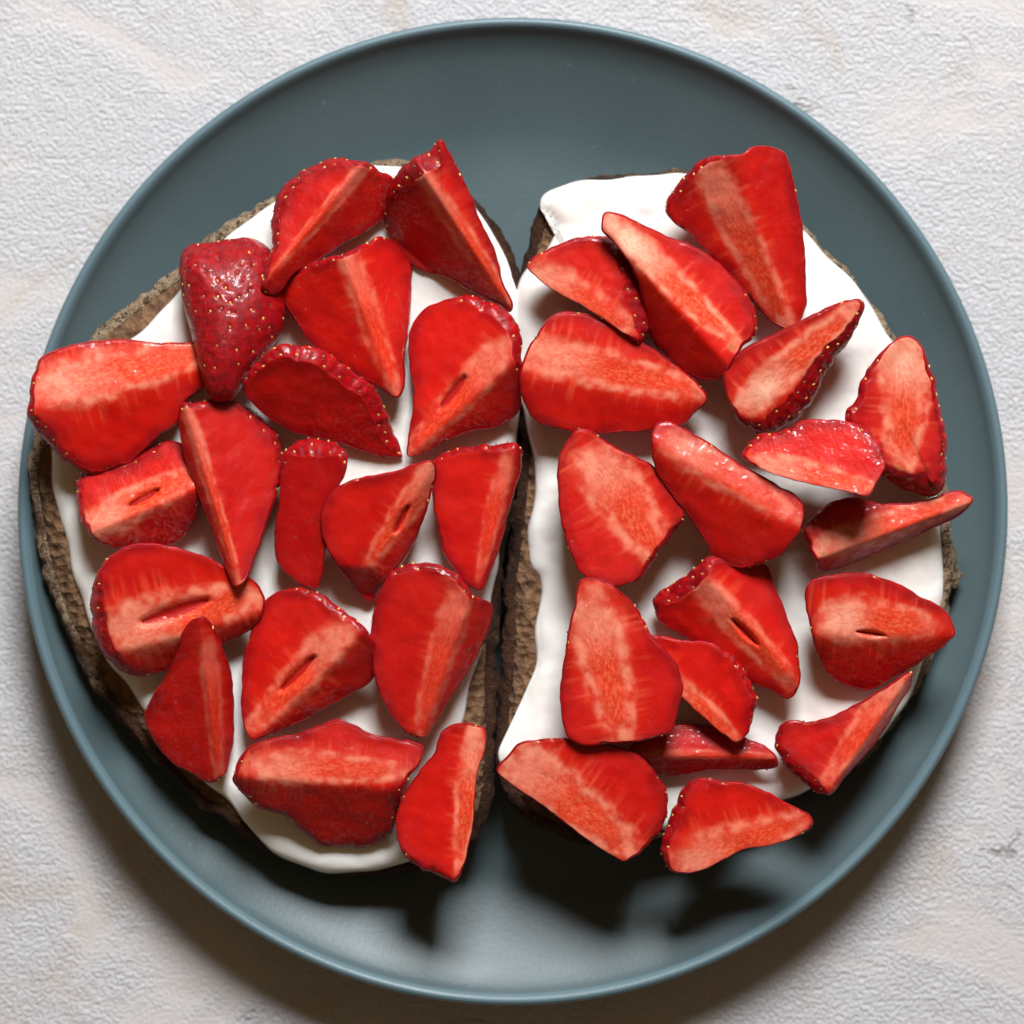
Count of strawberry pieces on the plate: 36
